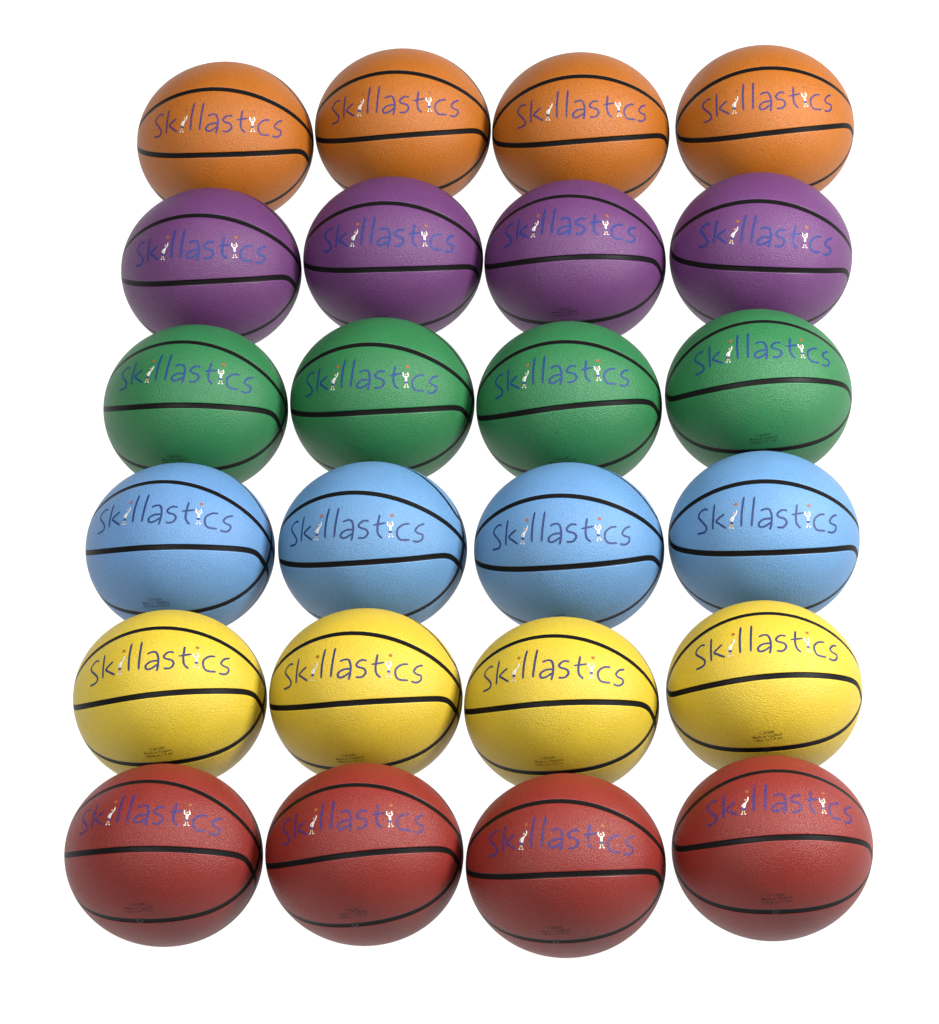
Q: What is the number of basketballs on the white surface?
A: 24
